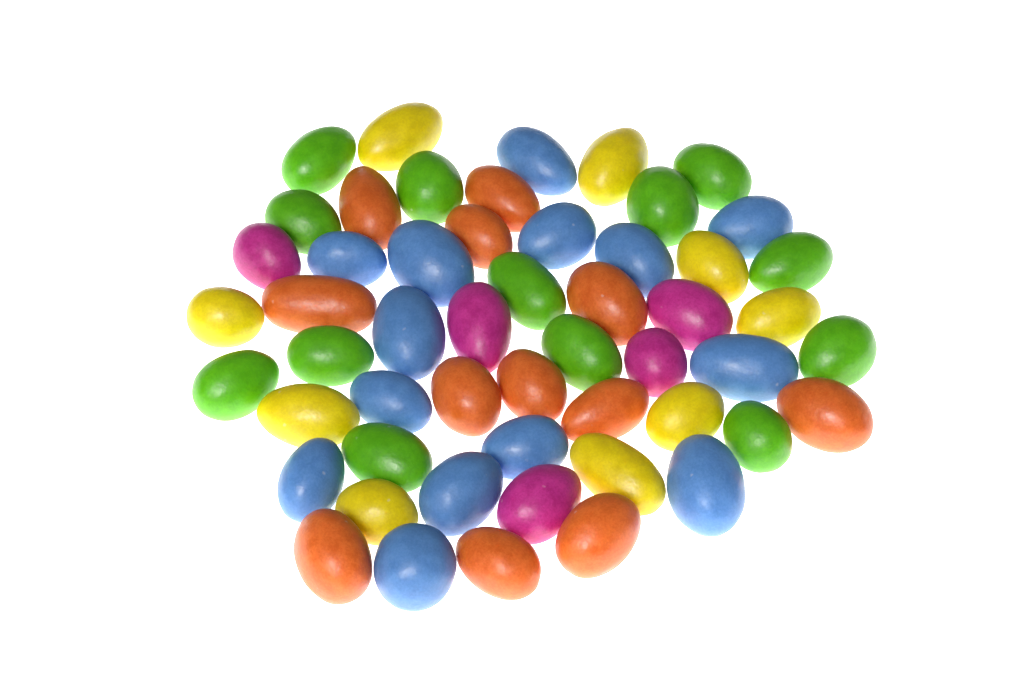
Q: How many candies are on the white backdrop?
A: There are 53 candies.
